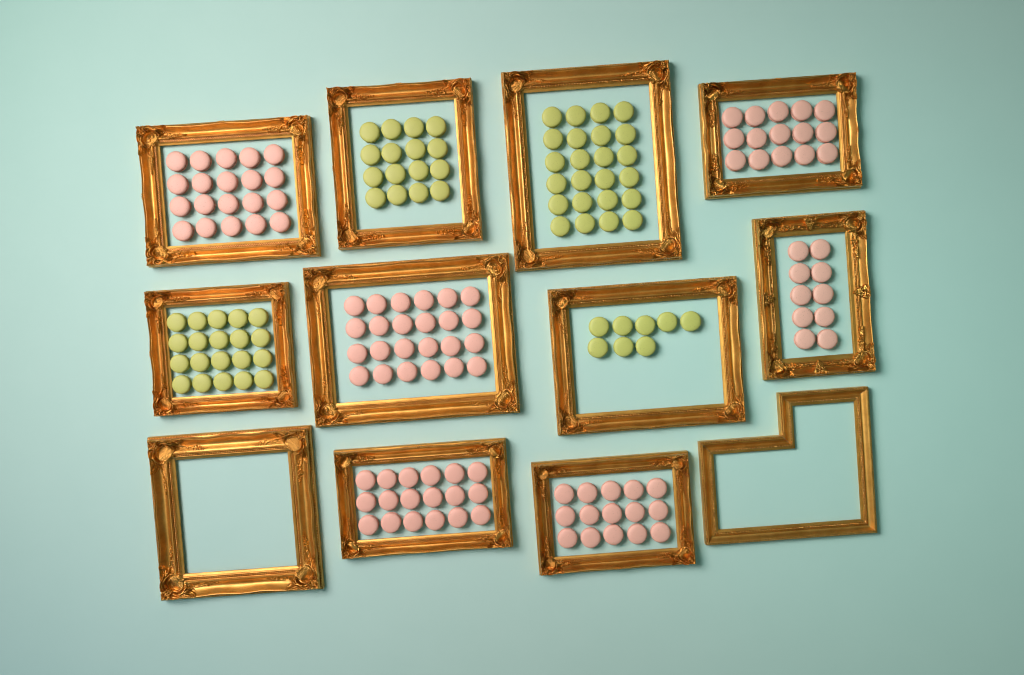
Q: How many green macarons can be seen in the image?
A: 68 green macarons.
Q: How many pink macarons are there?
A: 102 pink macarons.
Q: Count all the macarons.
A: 170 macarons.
